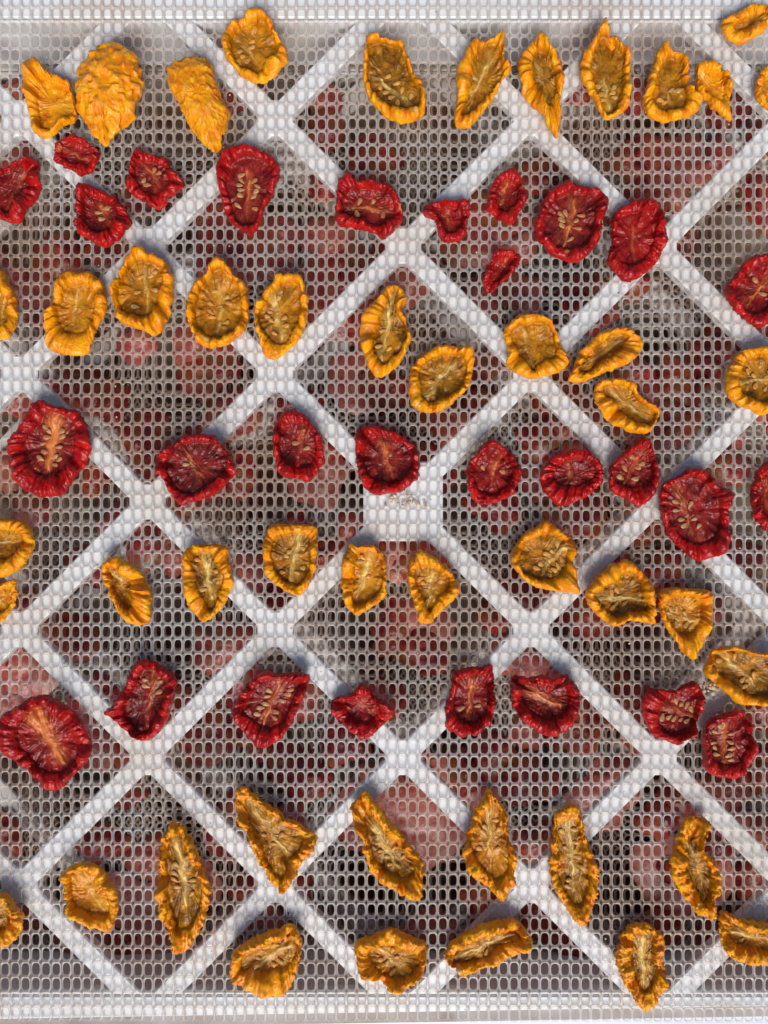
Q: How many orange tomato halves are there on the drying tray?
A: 47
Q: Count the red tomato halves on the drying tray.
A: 29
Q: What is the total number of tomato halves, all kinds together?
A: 76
